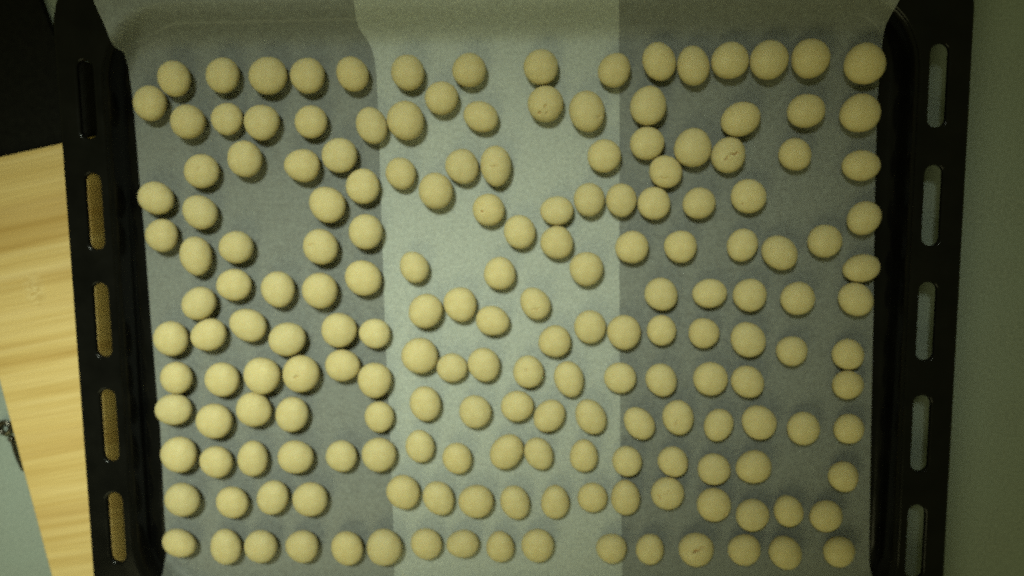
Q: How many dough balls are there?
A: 181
